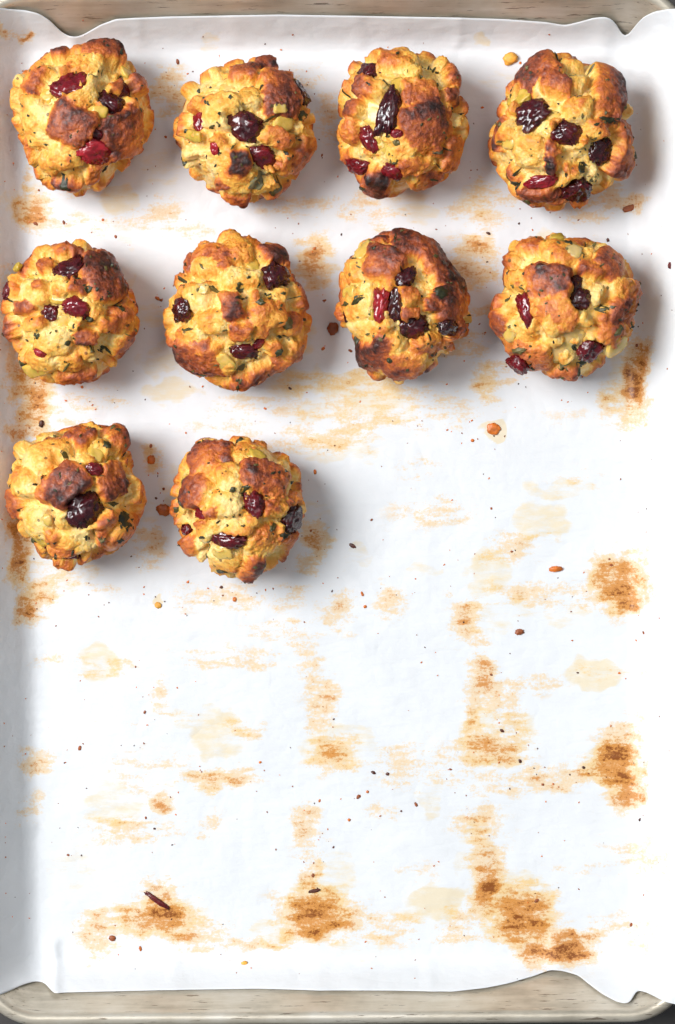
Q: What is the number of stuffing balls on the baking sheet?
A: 10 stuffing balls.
